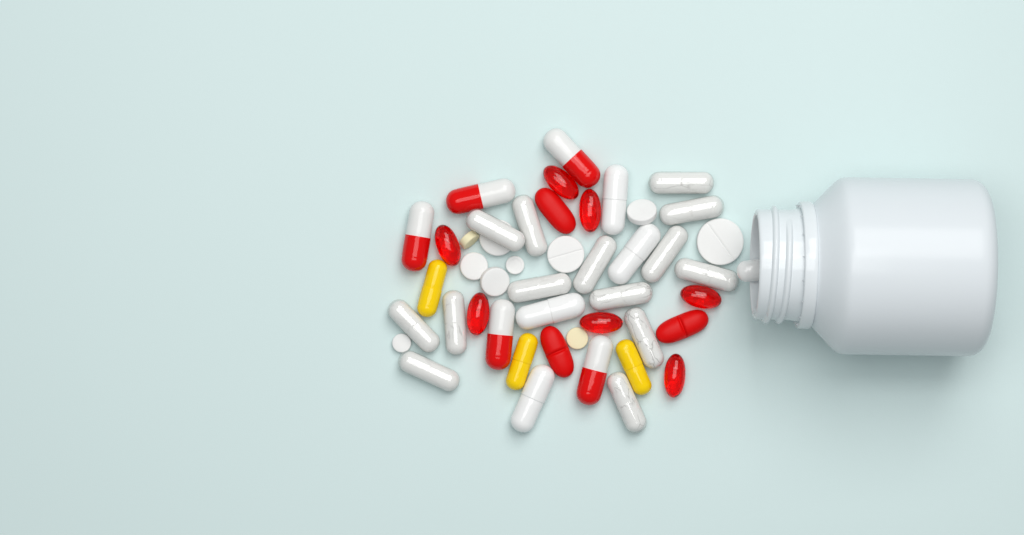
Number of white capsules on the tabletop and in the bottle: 19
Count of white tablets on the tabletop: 8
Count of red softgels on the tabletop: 7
